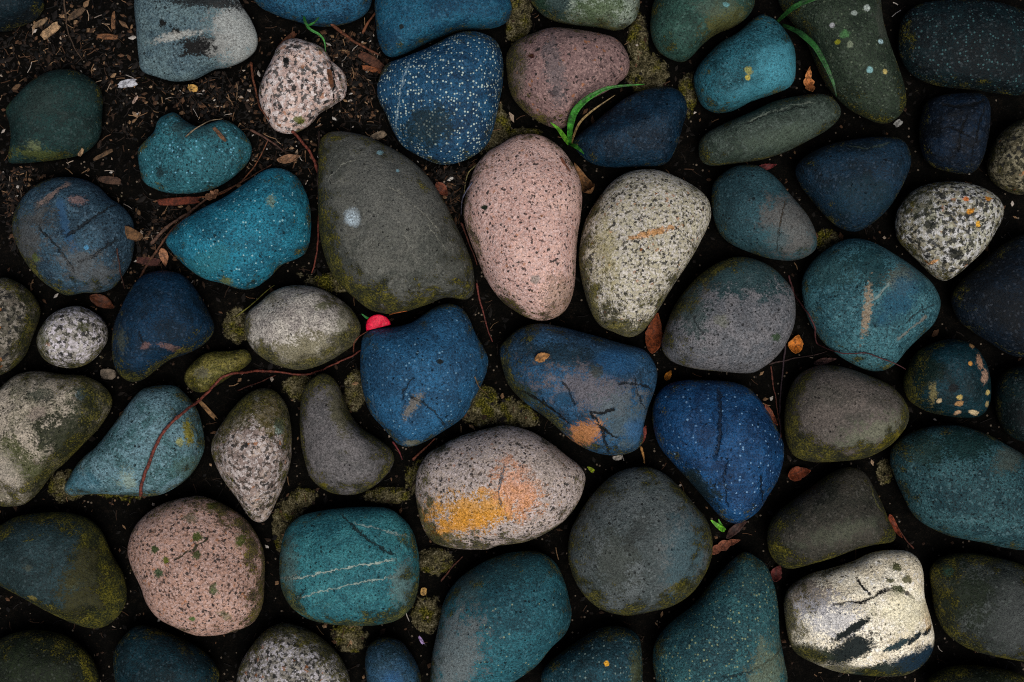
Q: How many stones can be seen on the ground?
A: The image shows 61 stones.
